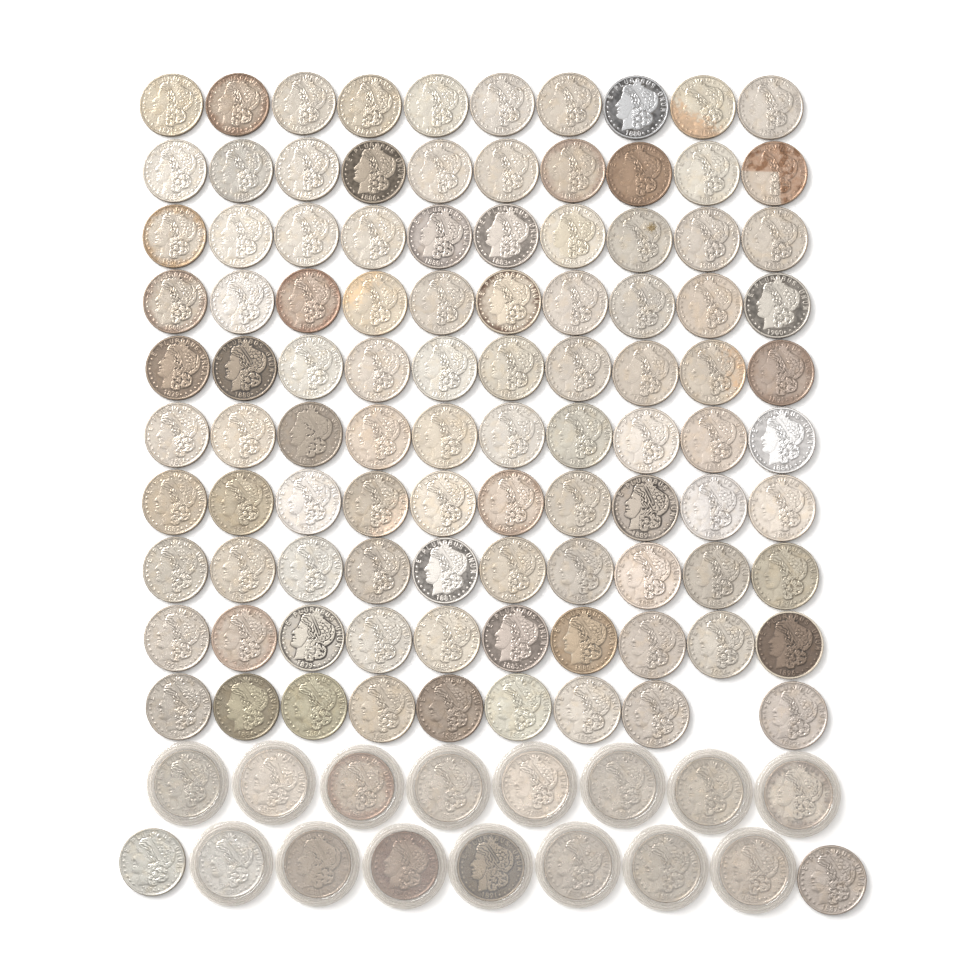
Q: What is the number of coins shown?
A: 116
